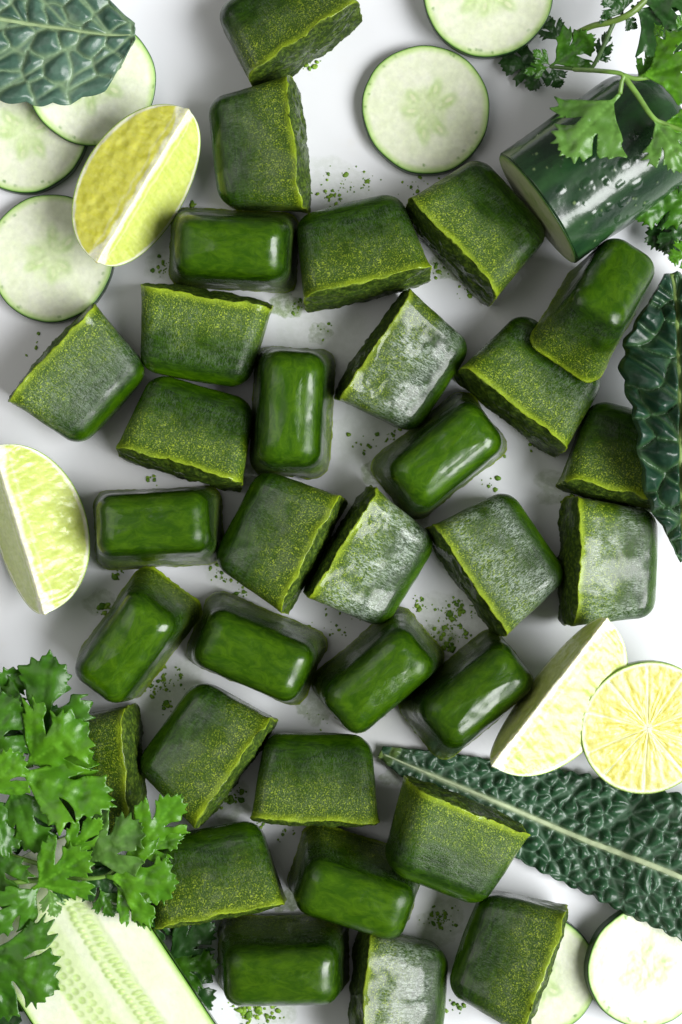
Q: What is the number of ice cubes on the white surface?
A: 32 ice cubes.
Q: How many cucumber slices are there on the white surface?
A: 7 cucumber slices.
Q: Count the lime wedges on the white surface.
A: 3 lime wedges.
